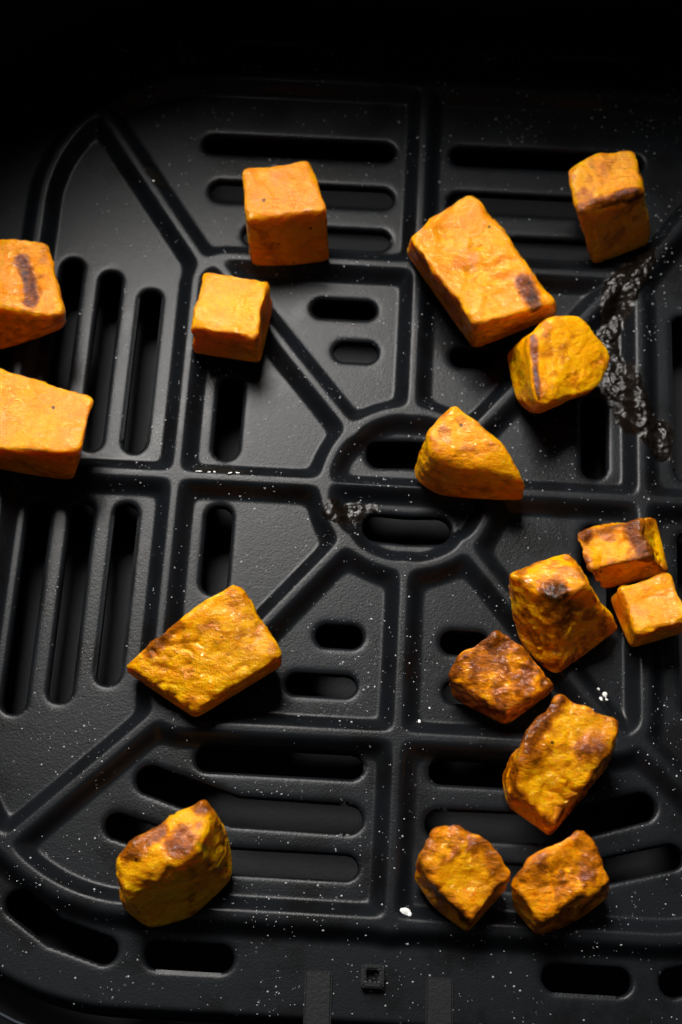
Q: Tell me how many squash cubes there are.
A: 17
